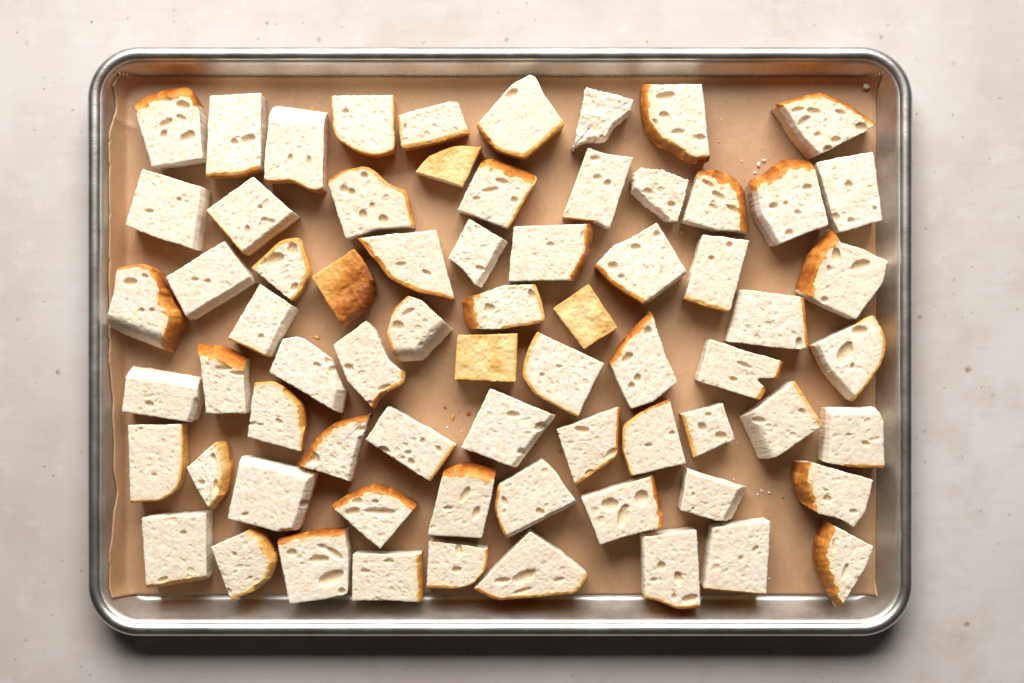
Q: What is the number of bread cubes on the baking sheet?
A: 70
